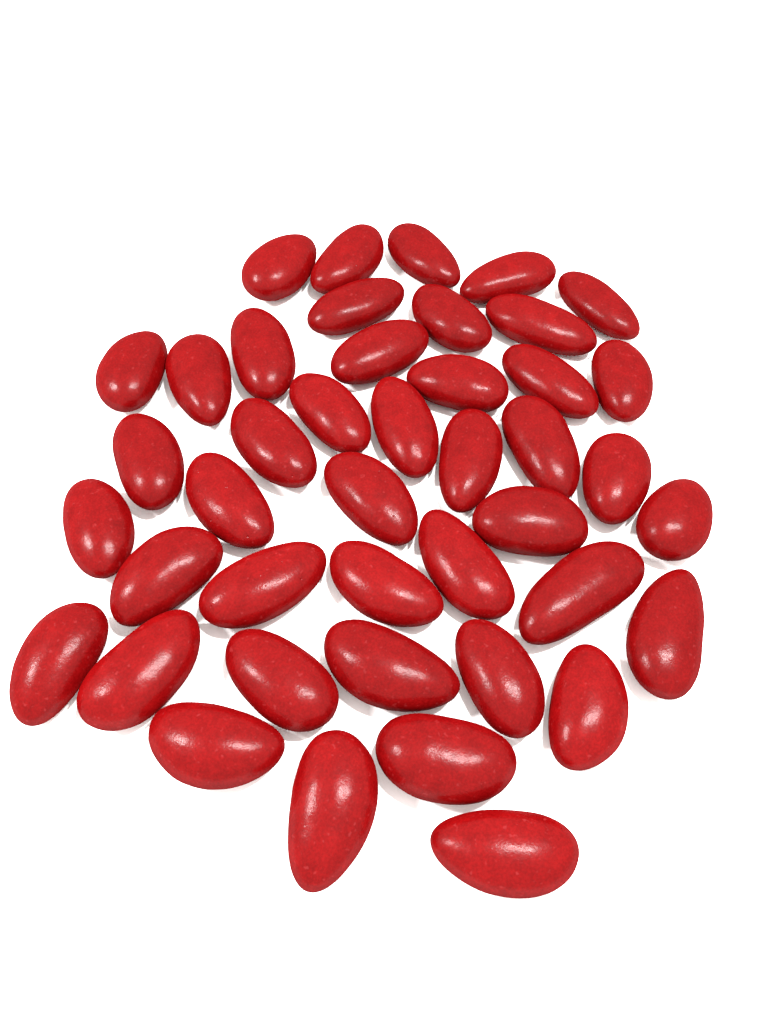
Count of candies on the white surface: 43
